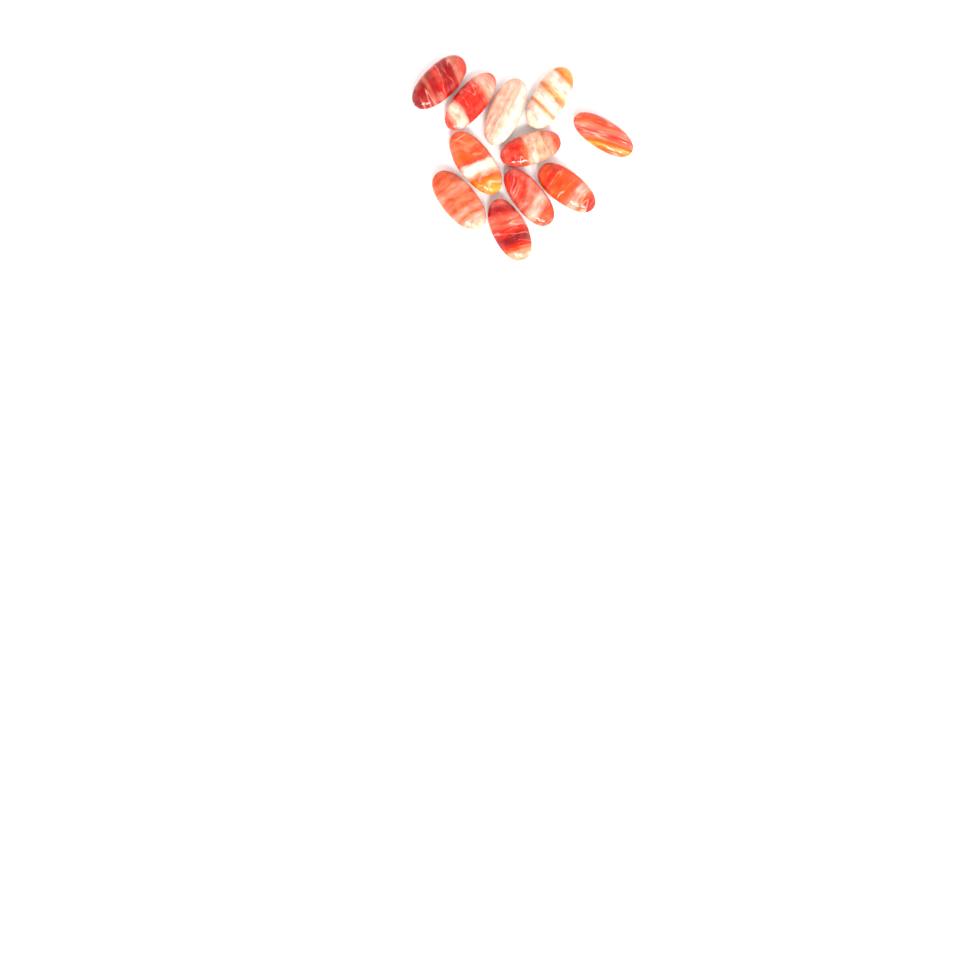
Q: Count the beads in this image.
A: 11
